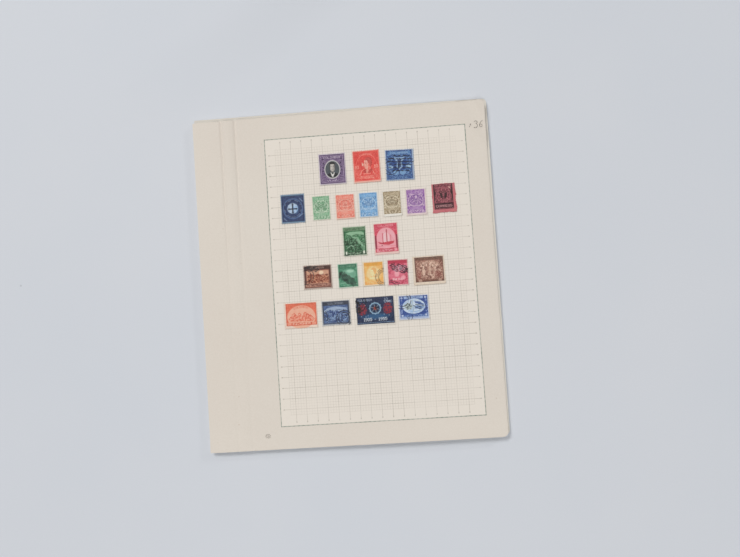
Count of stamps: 21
